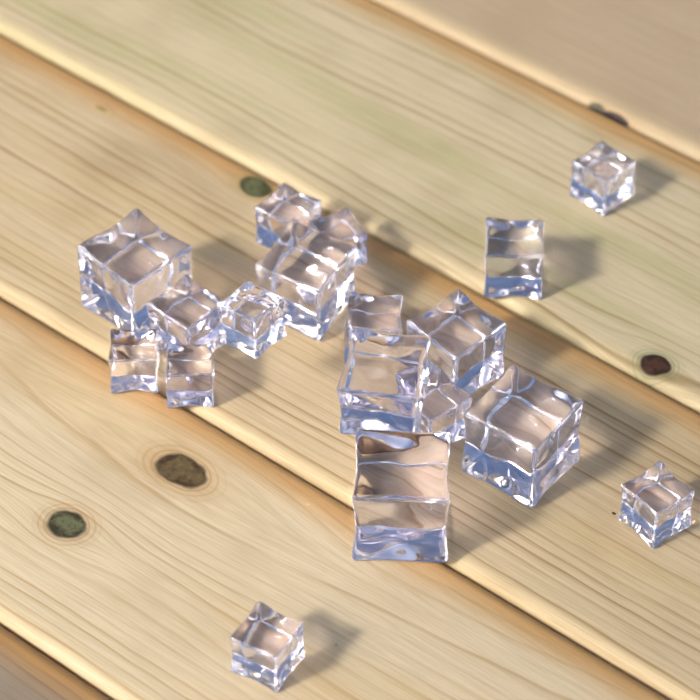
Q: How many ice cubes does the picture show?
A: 18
